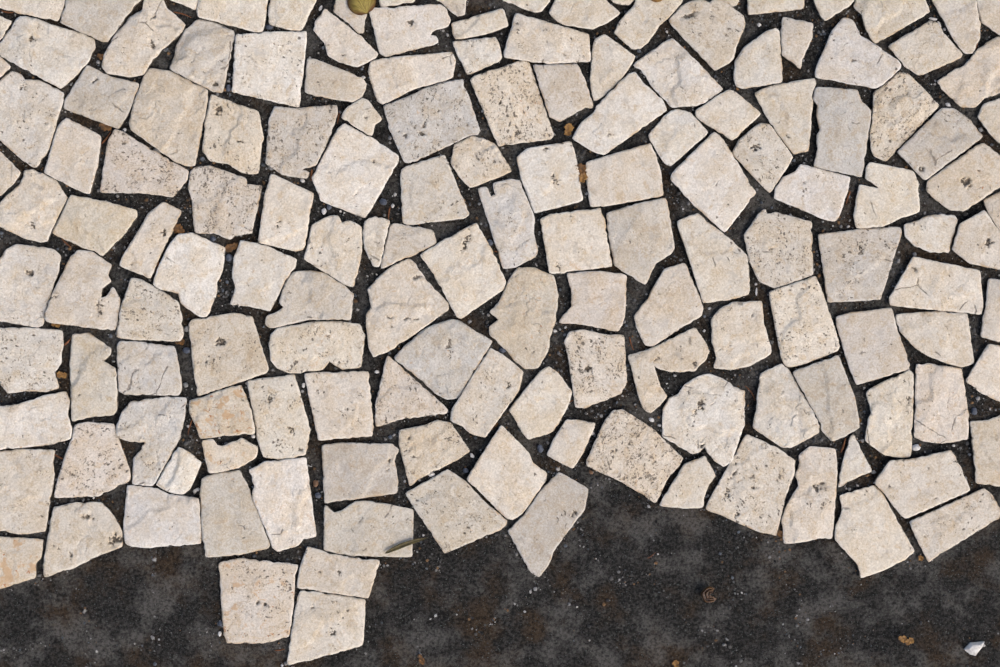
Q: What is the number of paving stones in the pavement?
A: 153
